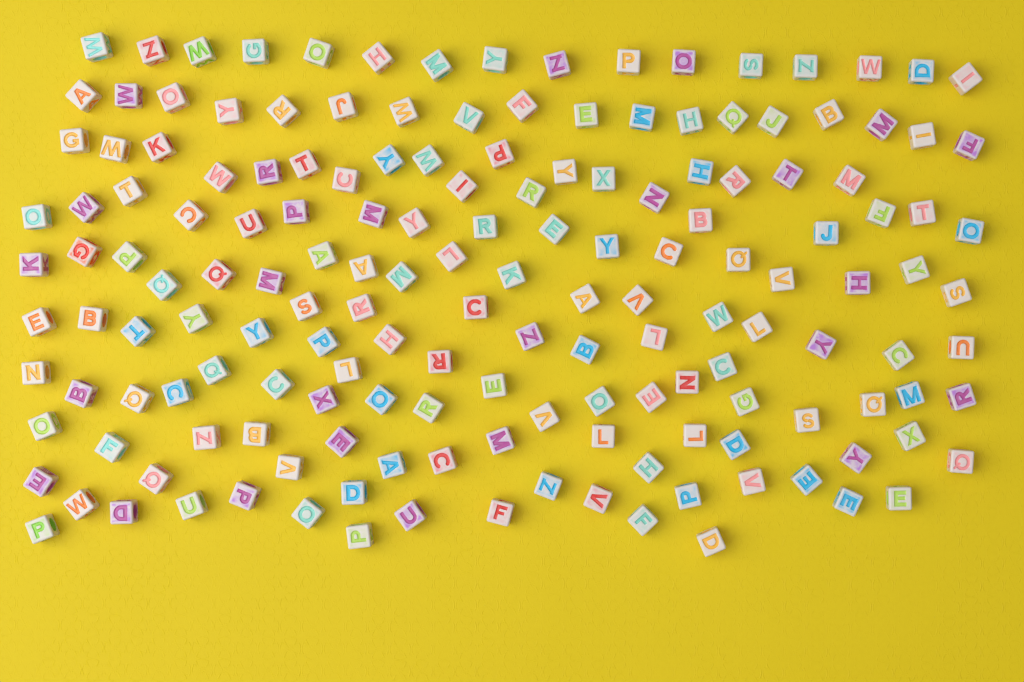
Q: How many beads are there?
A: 165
